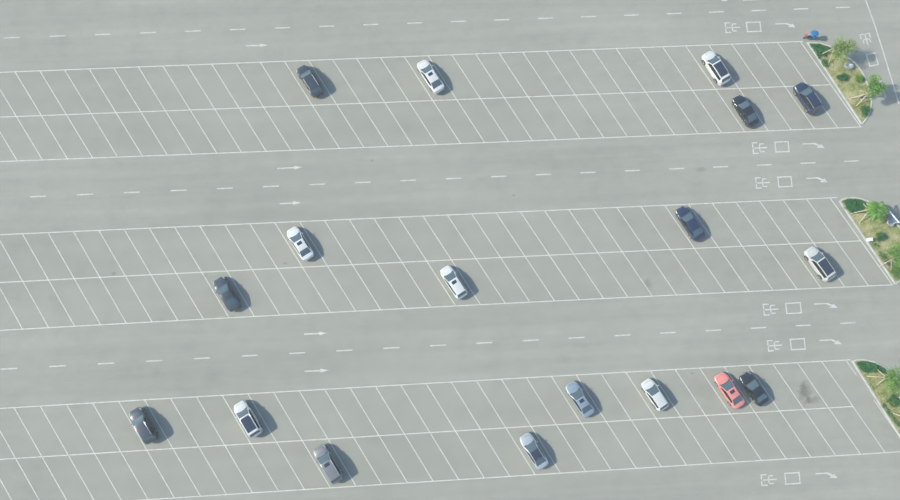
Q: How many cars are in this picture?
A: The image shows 18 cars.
